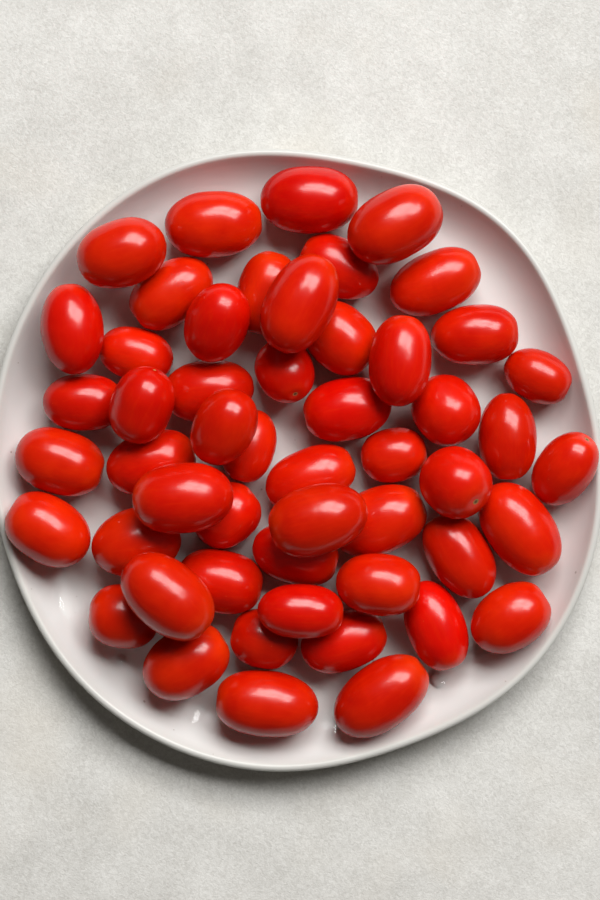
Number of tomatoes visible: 52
